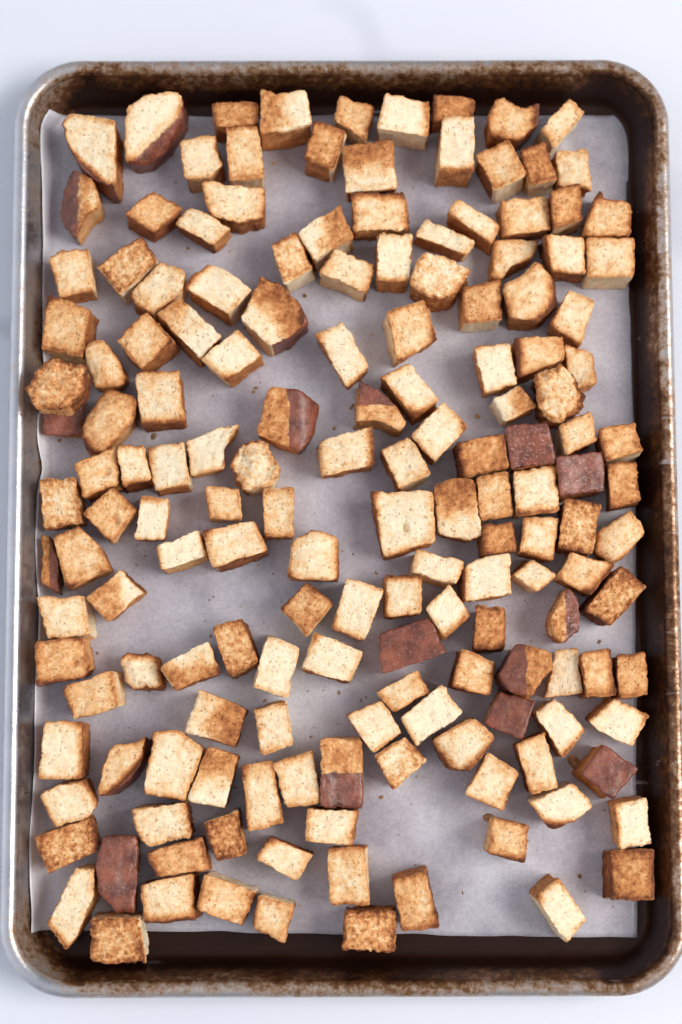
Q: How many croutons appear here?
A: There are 161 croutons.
